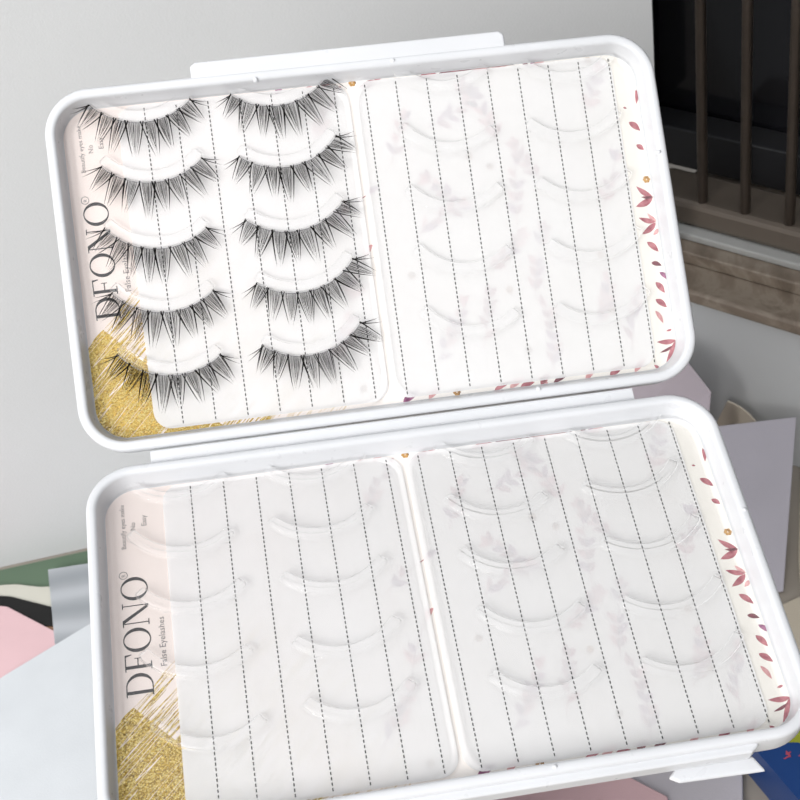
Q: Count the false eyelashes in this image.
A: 10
